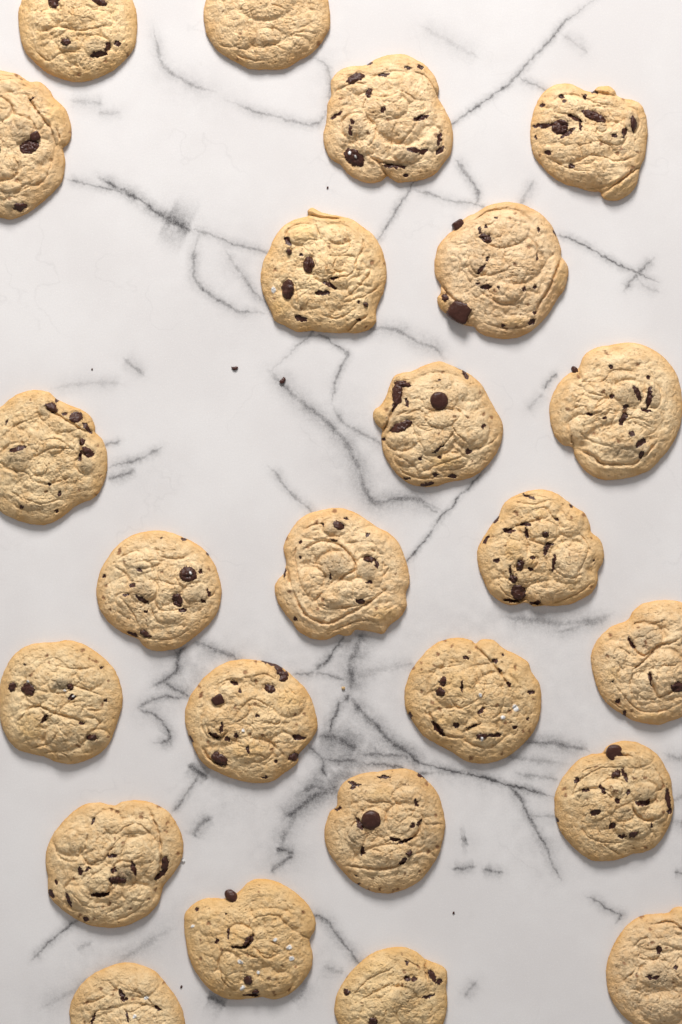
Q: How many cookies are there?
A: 24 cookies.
